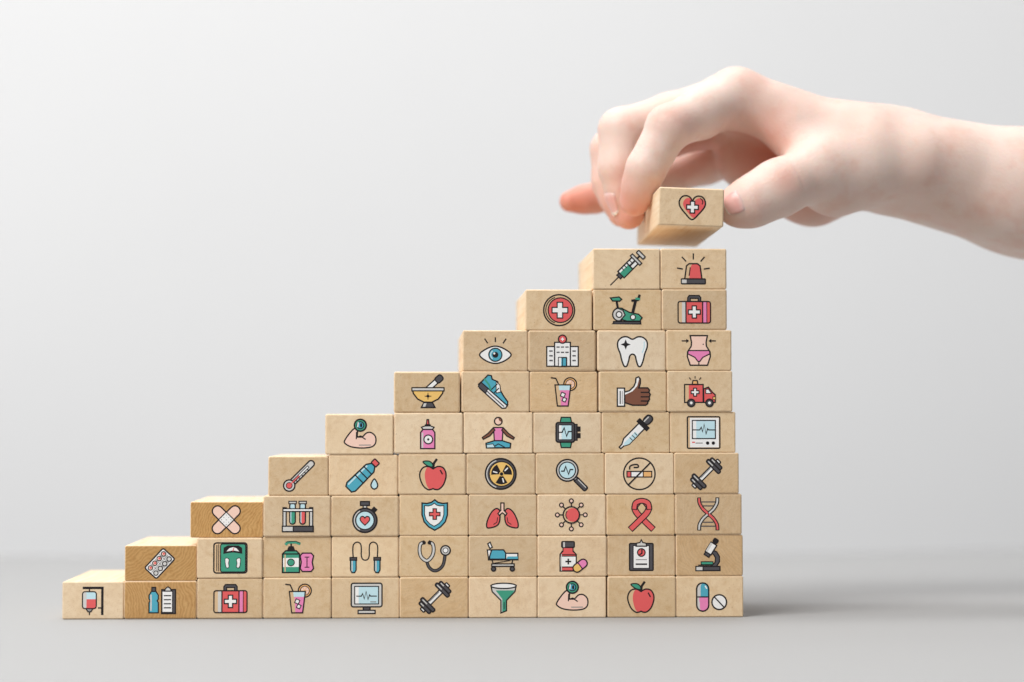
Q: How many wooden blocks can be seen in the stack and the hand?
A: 55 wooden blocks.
